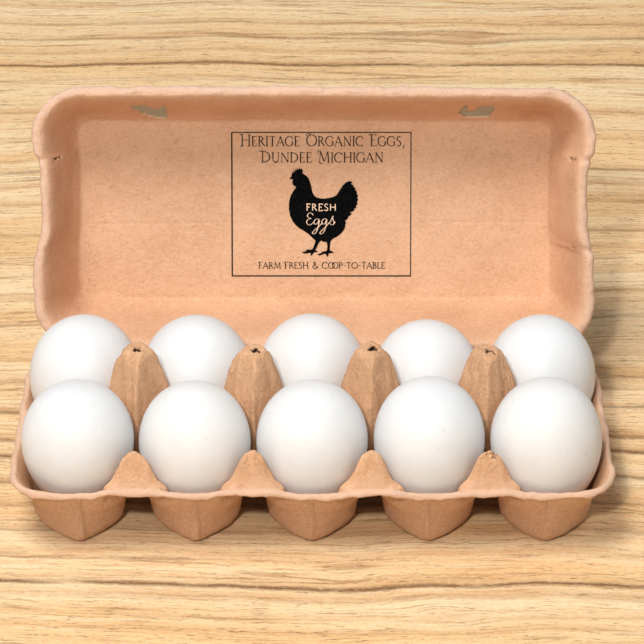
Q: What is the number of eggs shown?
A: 10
